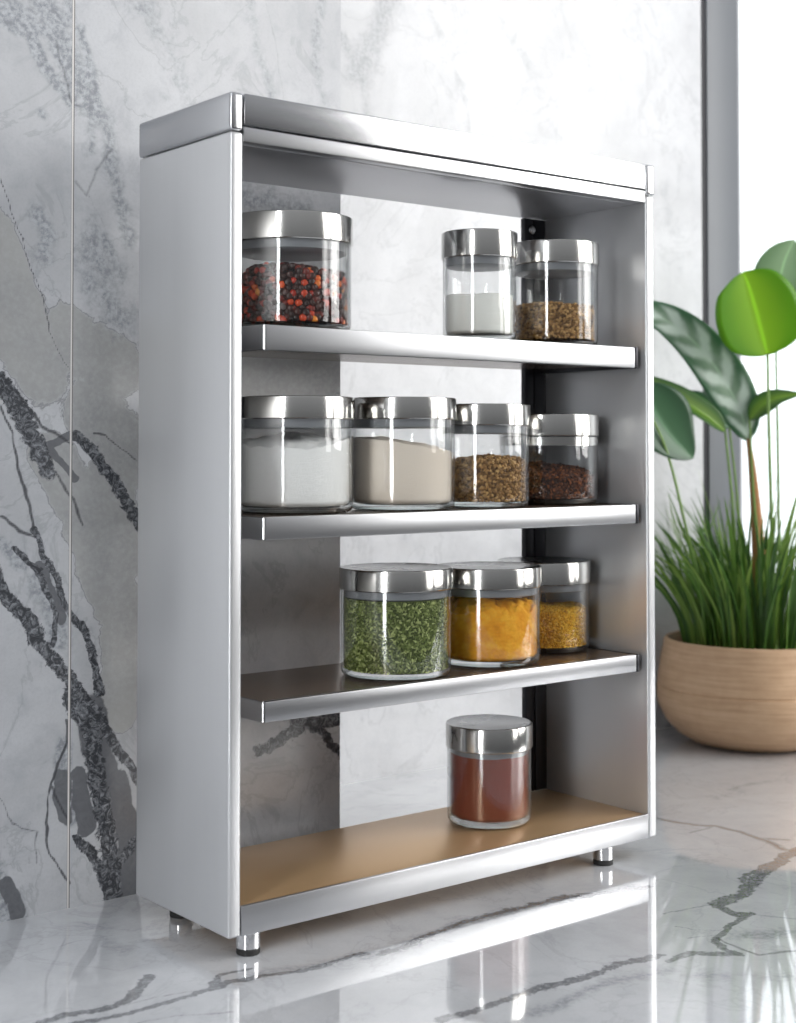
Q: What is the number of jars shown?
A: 11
